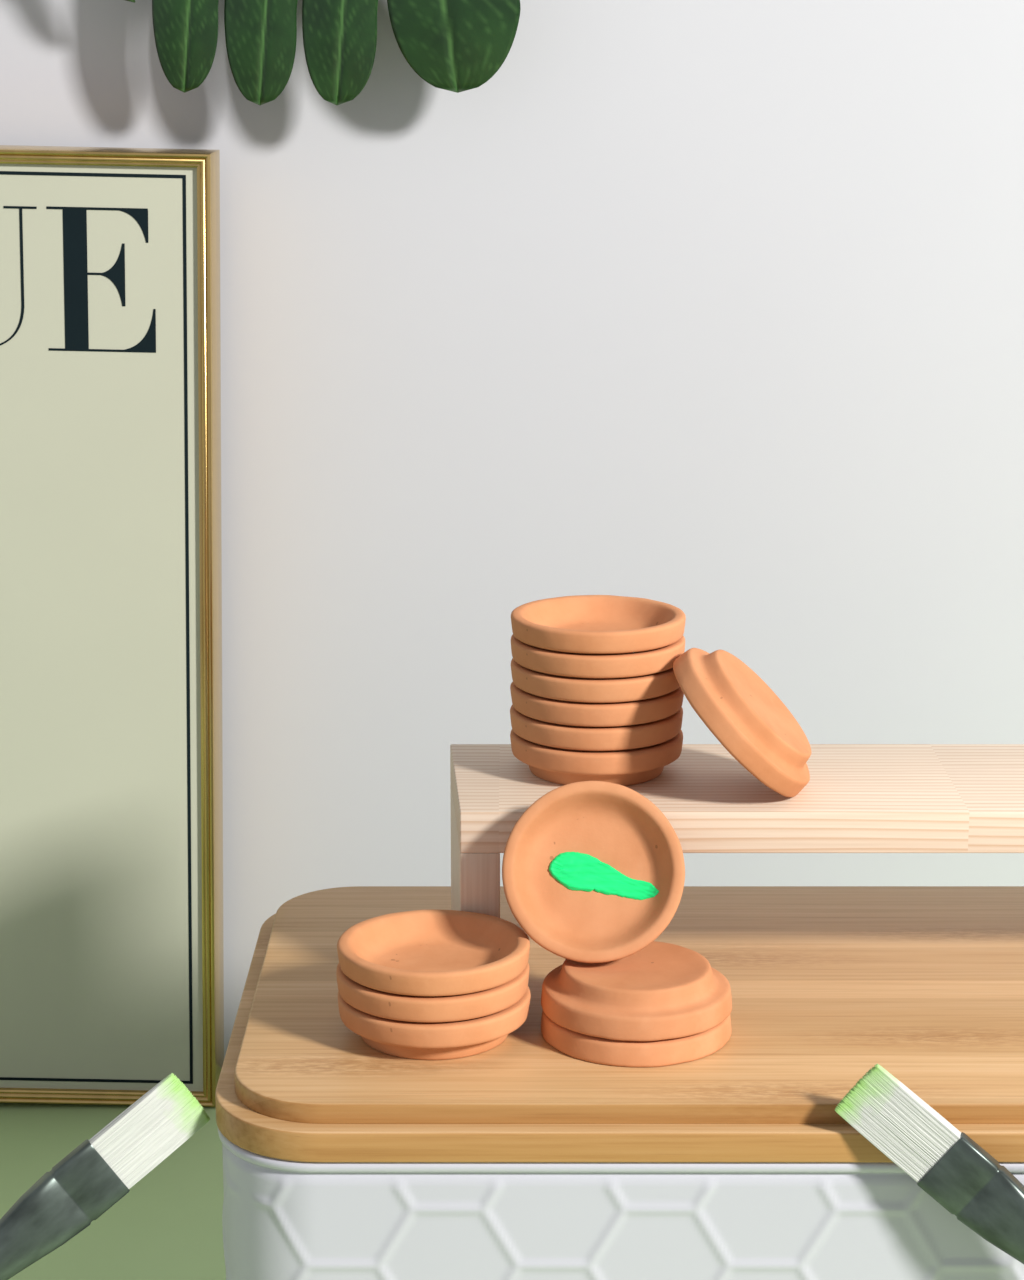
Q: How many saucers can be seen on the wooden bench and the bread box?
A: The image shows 13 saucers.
